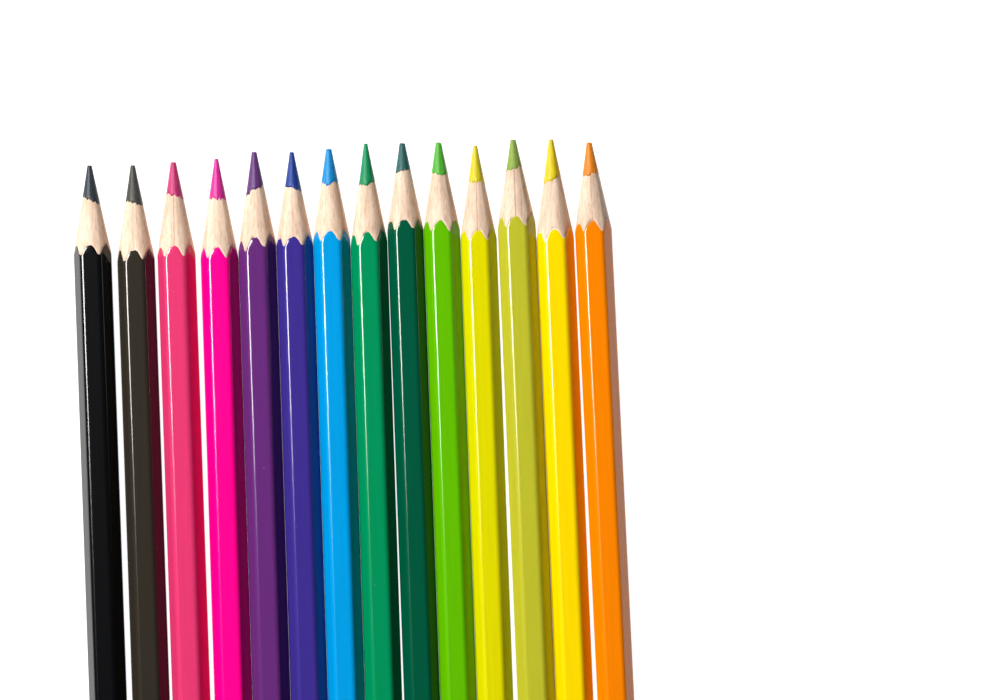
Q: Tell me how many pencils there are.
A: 14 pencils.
